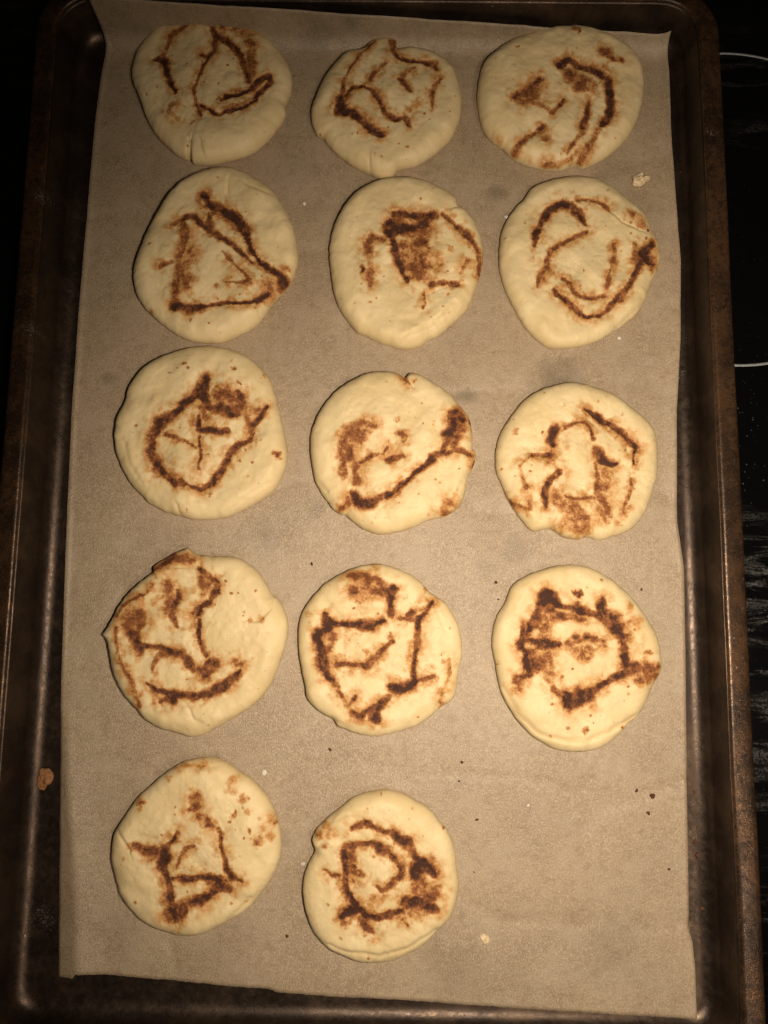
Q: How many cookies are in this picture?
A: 14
